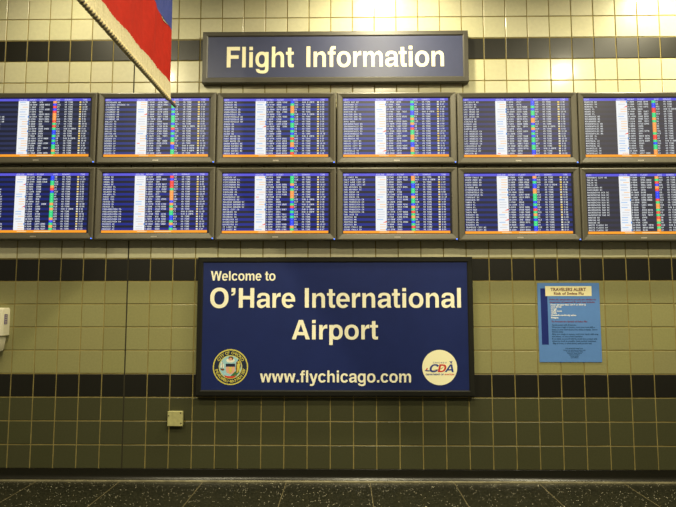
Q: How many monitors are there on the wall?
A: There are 12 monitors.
